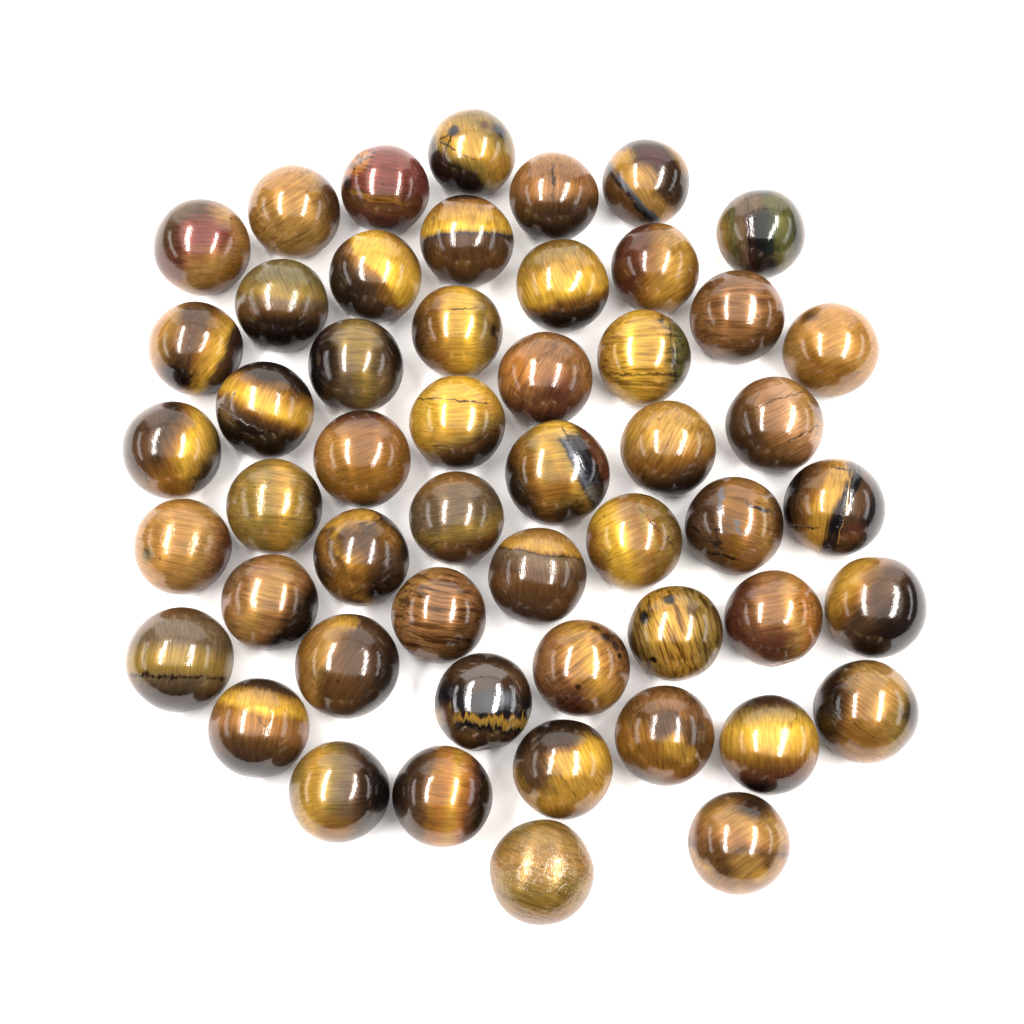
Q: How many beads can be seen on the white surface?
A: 52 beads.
